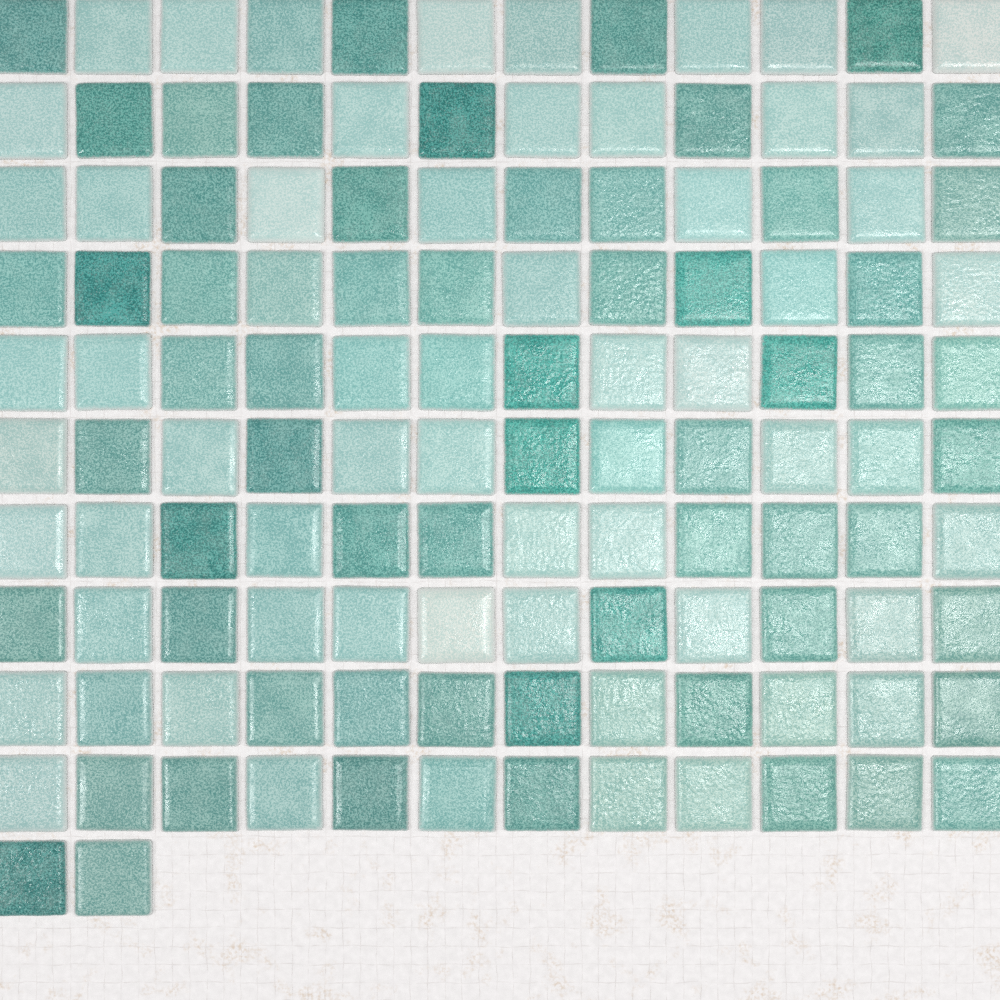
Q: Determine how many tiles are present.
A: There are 122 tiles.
